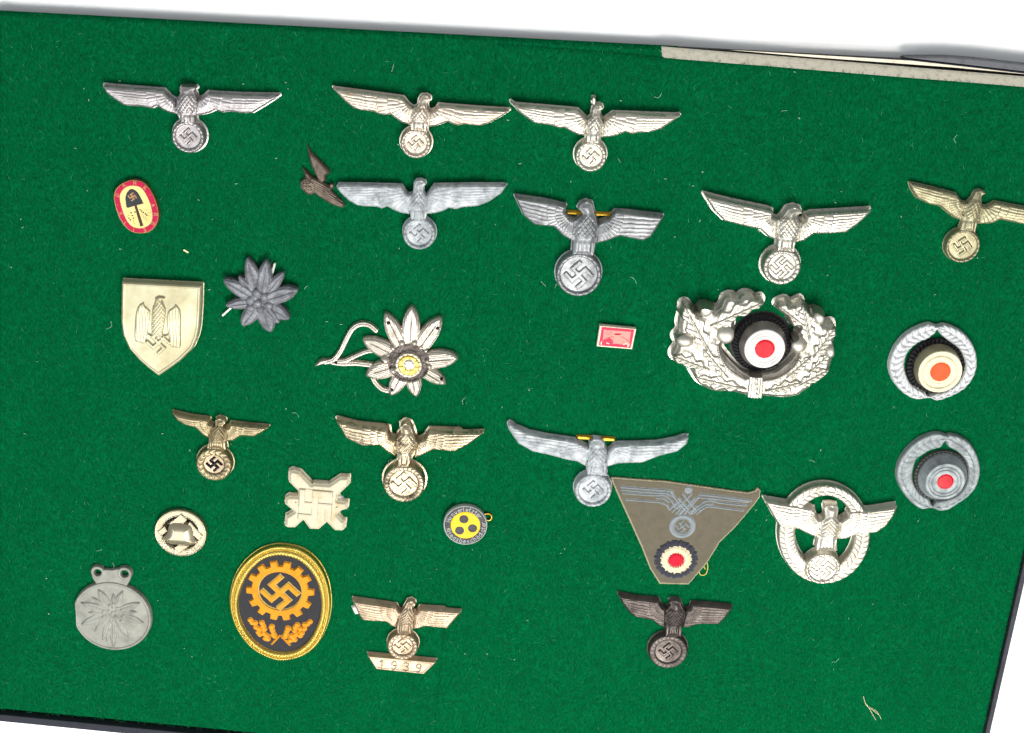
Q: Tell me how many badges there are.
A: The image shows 27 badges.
